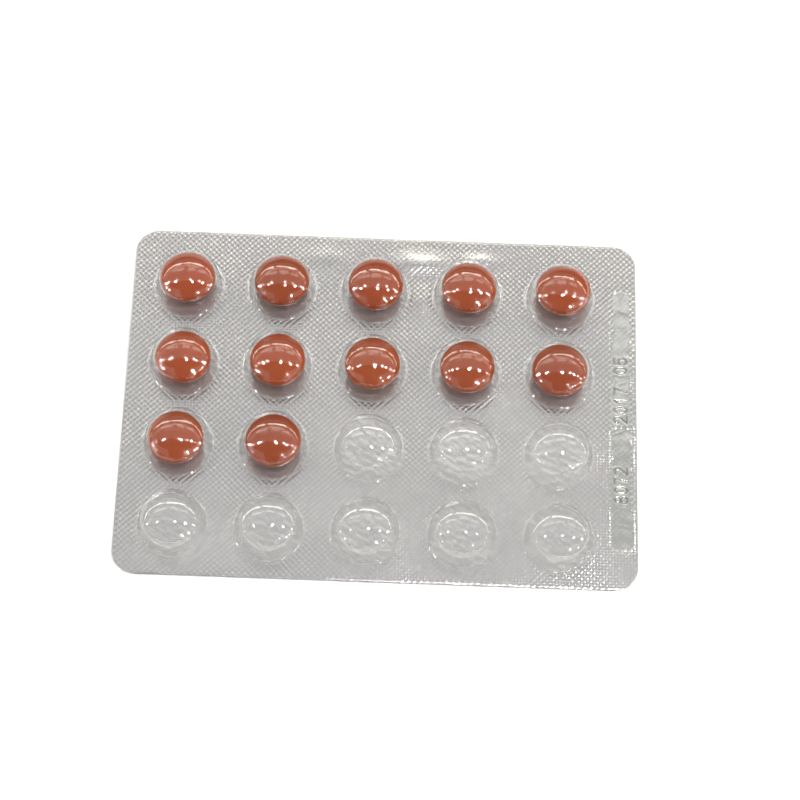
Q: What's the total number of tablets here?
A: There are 12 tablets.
